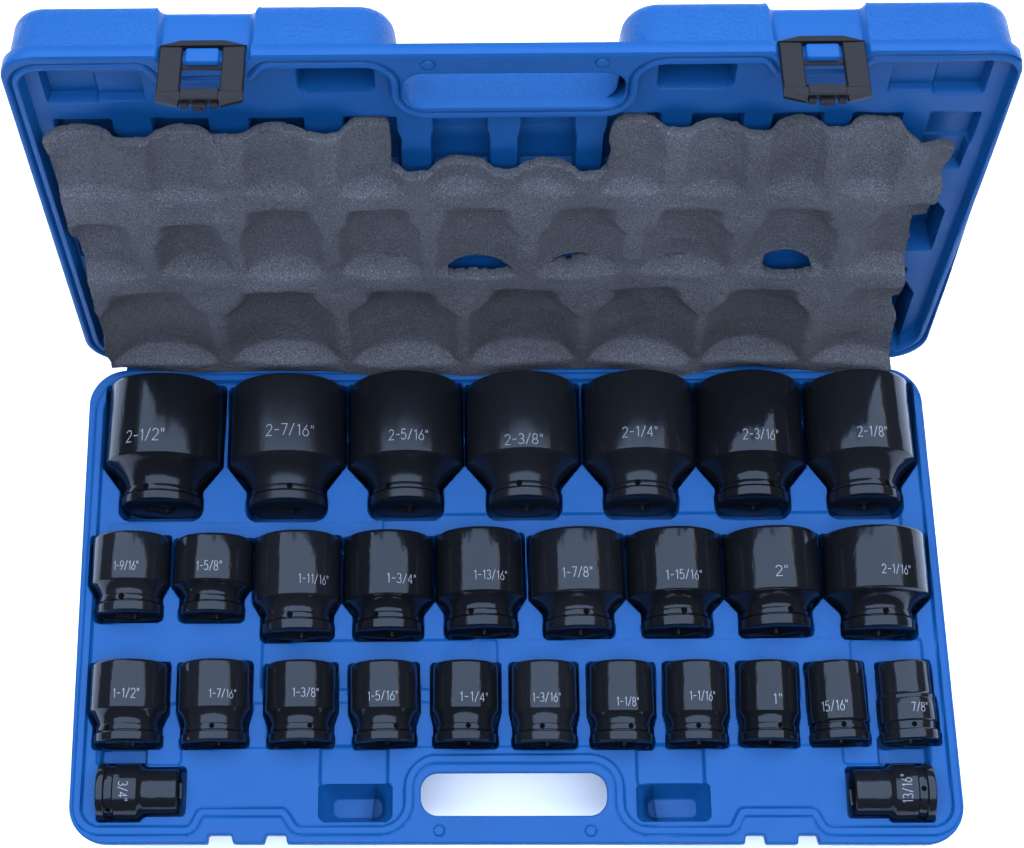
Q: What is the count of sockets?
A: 29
